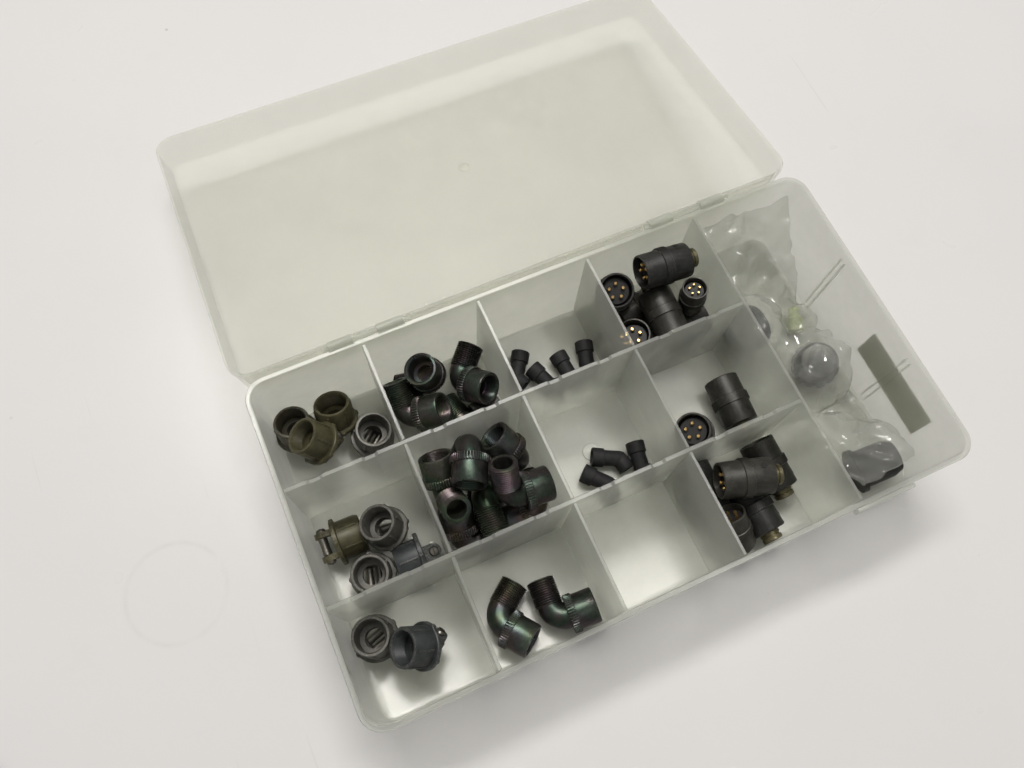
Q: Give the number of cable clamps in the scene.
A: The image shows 10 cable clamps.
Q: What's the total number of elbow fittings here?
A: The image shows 13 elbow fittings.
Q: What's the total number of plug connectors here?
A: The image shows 14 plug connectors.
